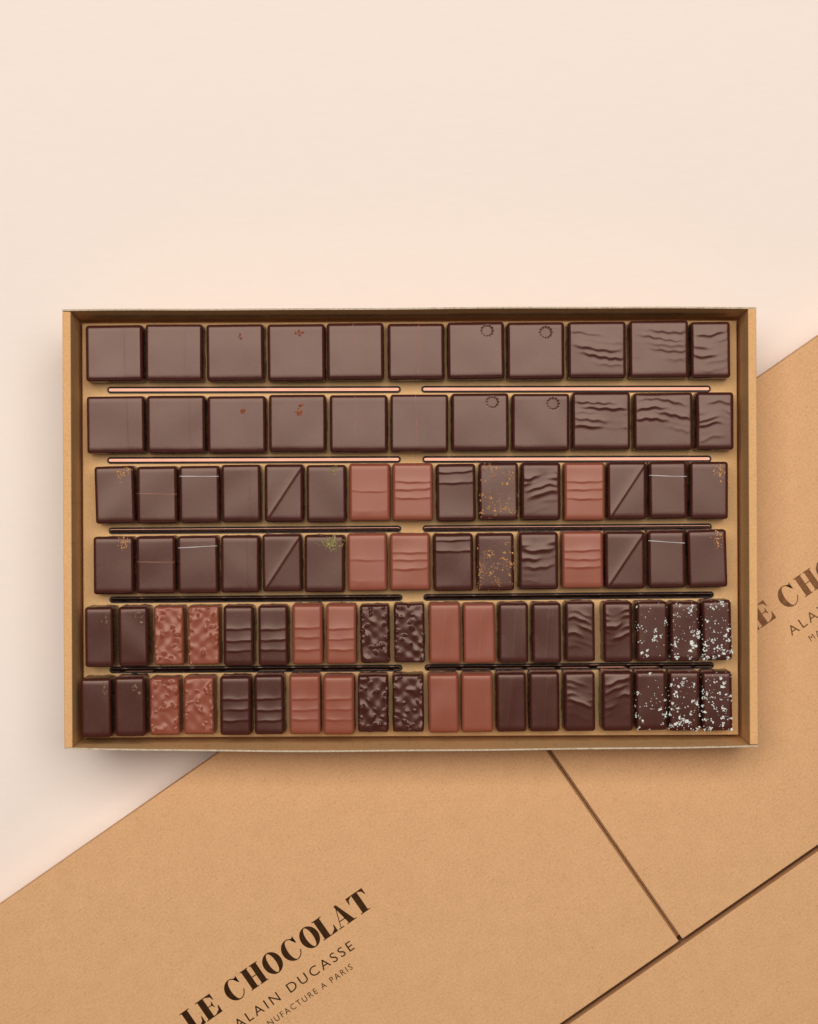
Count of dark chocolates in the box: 72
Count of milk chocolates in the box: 18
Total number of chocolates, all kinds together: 90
